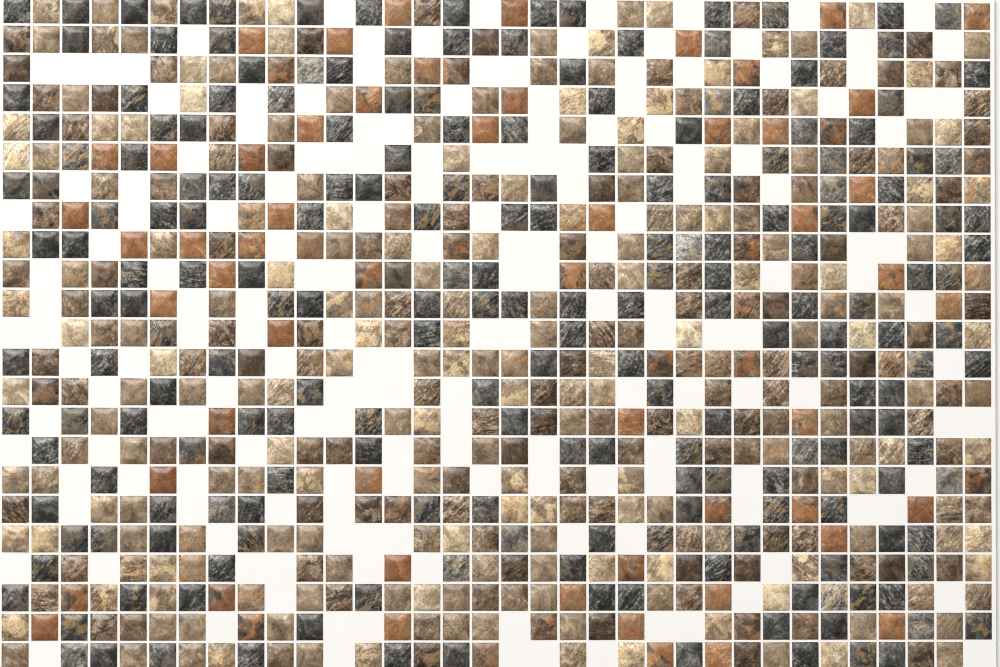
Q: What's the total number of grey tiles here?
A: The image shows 21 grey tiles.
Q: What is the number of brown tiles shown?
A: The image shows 200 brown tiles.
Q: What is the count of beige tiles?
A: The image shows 197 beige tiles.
